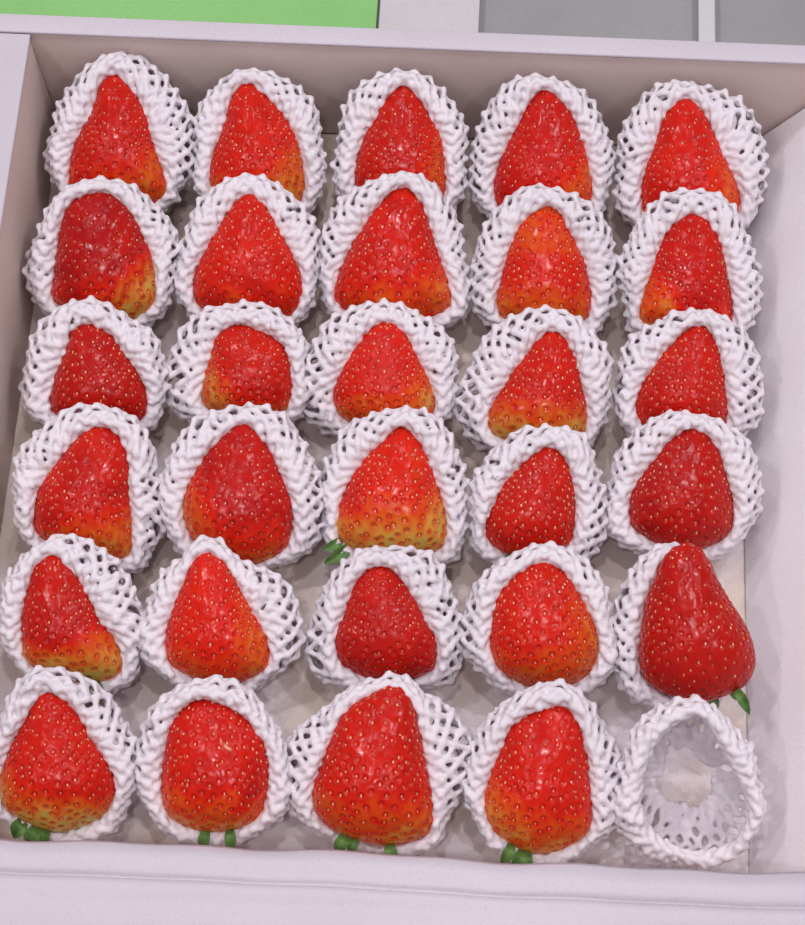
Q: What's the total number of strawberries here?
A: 29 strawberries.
